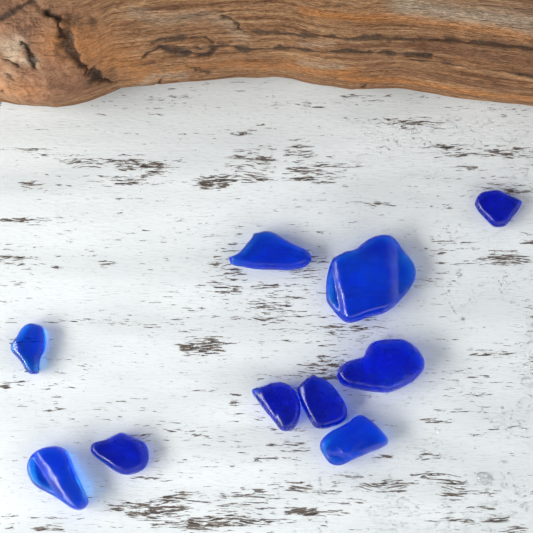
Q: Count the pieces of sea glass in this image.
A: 10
